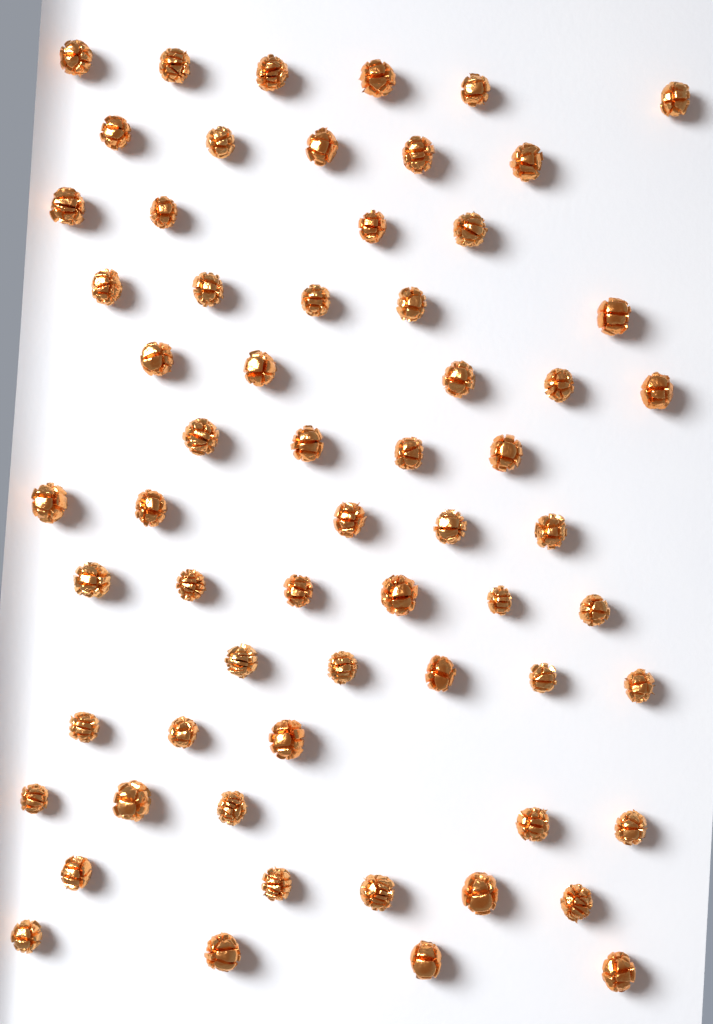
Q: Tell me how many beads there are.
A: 62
